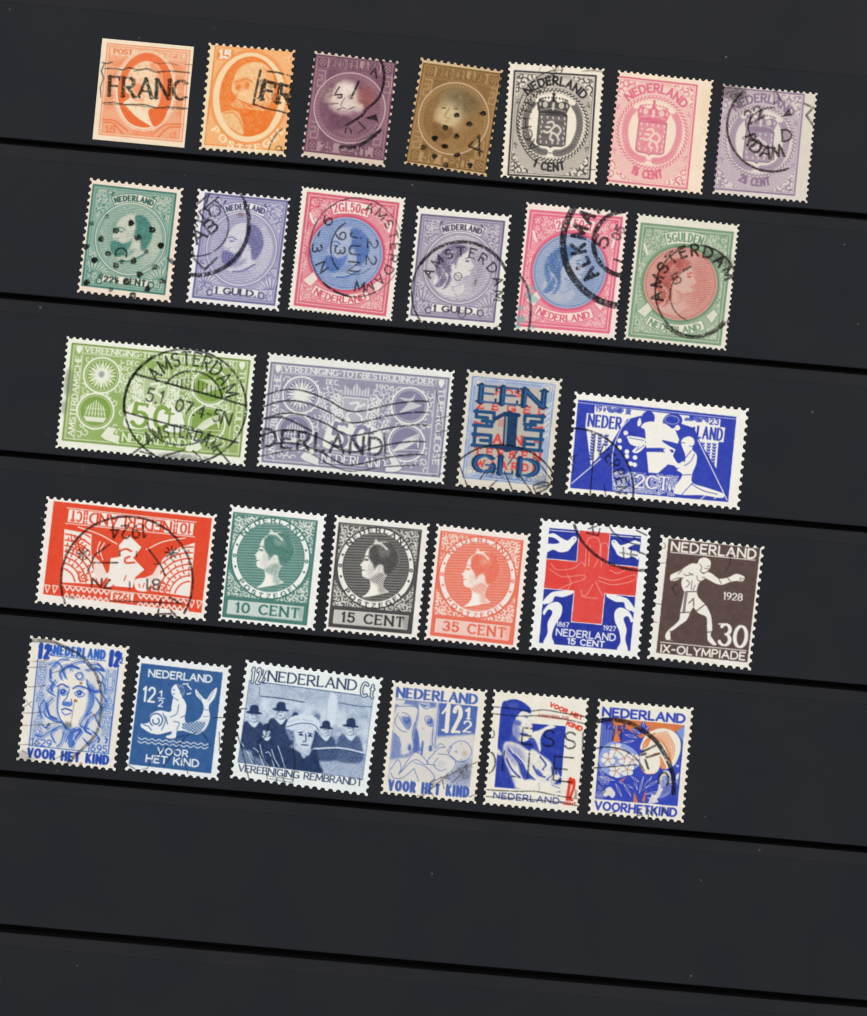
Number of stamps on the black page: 29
